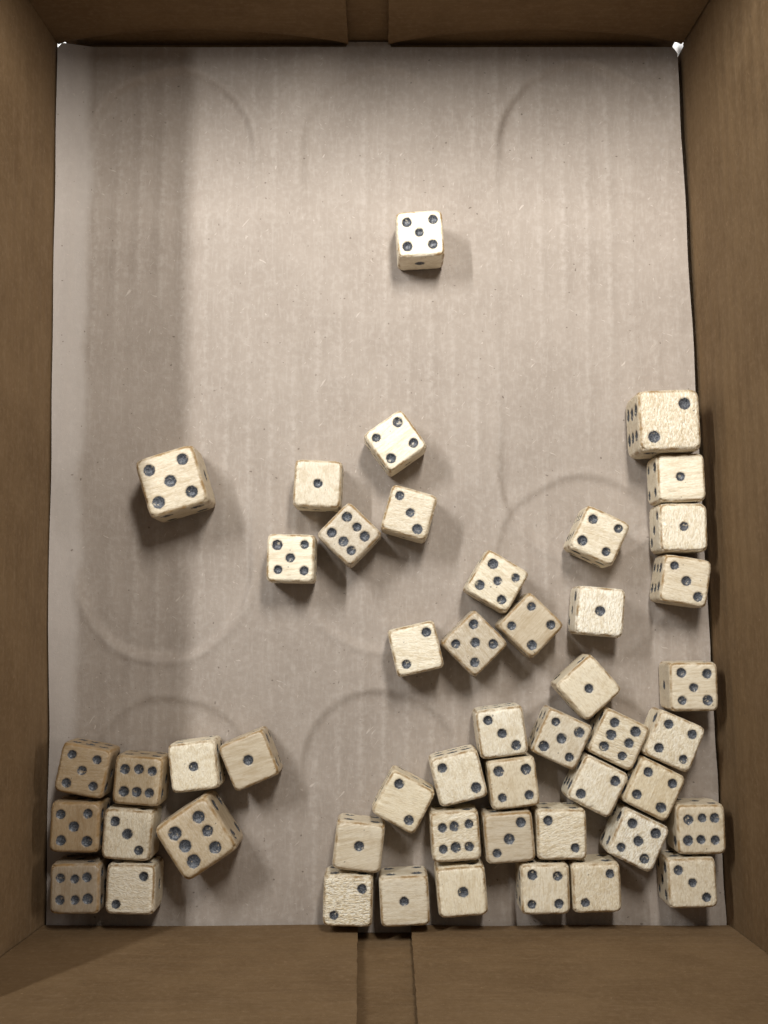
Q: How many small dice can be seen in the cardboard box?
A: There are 46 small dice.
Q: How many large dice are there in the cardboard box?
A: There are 3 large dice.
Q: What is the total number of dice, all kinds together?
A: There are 49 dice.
